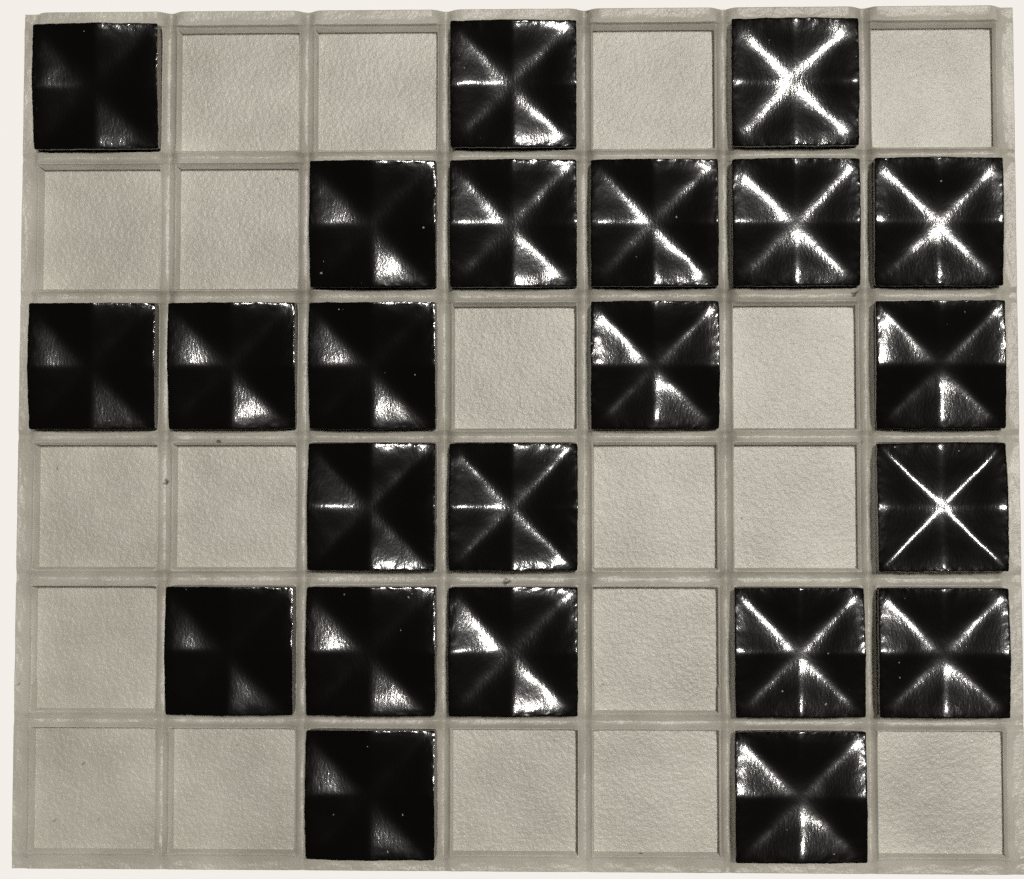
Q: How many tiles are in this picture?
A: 23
